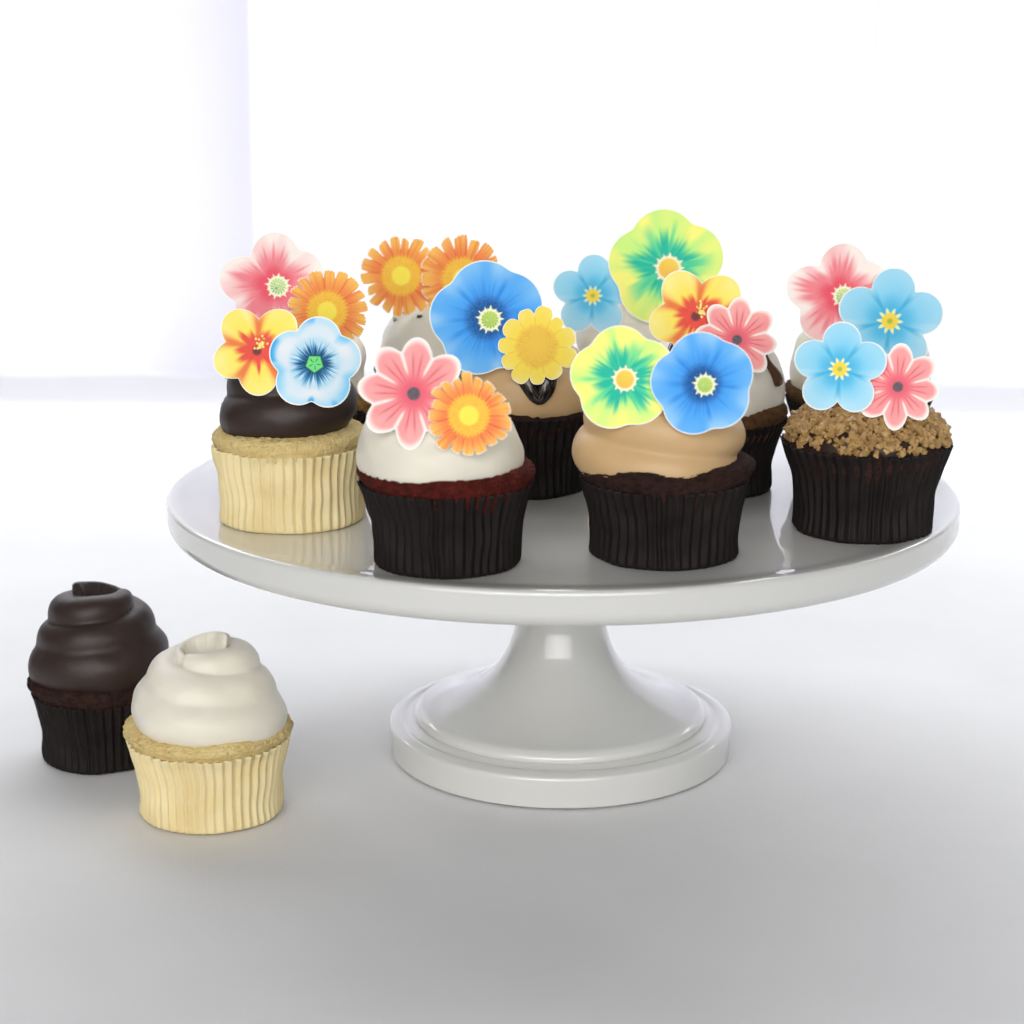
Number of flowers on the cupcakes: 20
